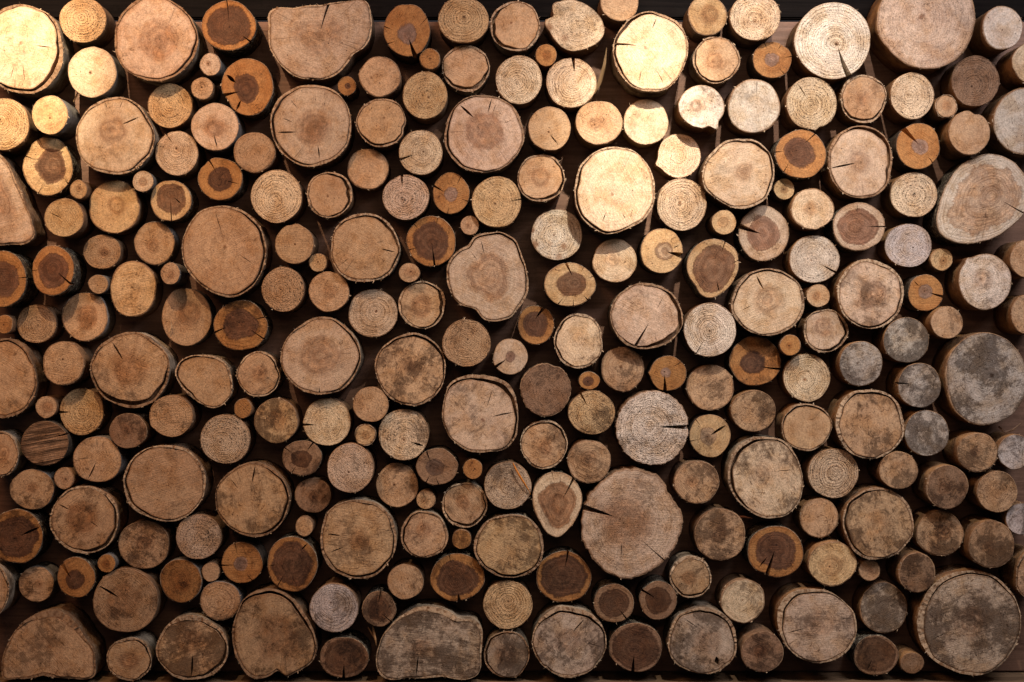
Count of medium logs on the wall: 174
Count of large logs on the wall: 46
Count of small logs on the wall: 32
